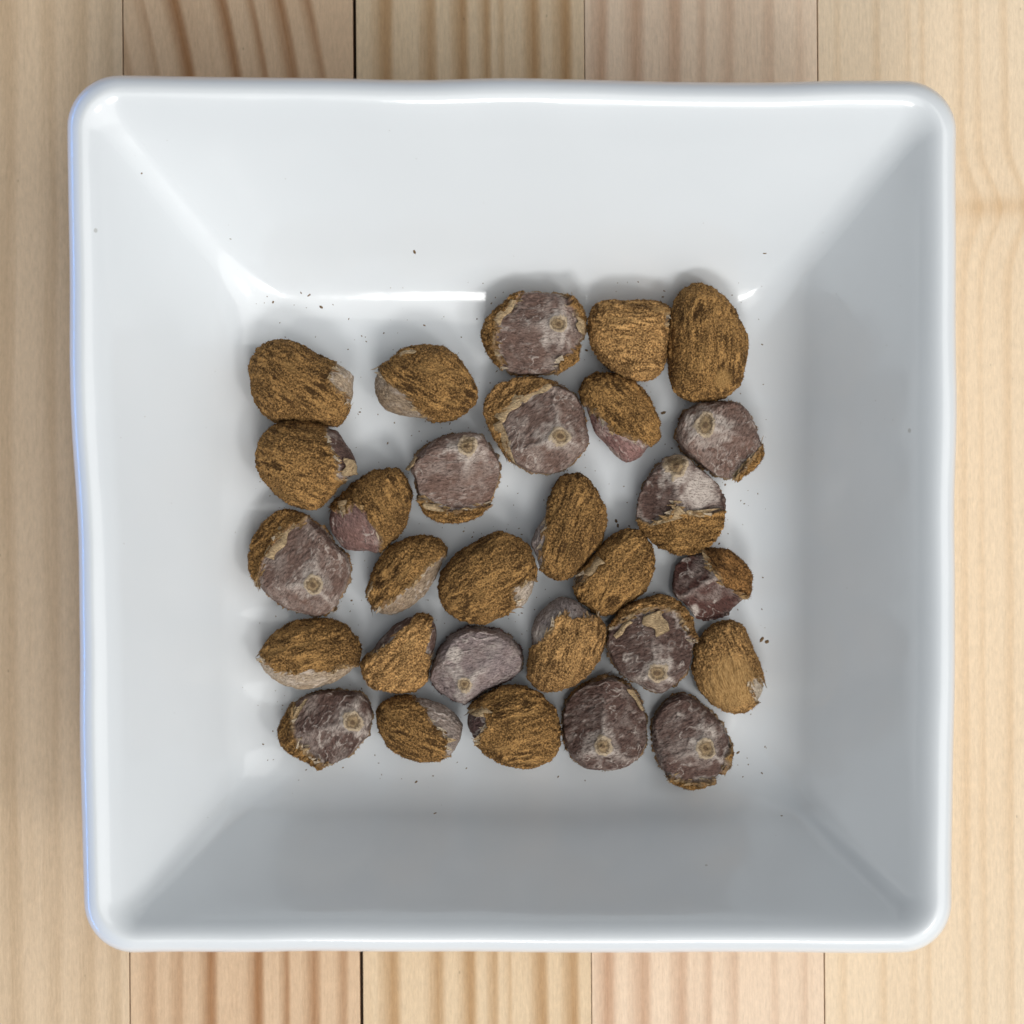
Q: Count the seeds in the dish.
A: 29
